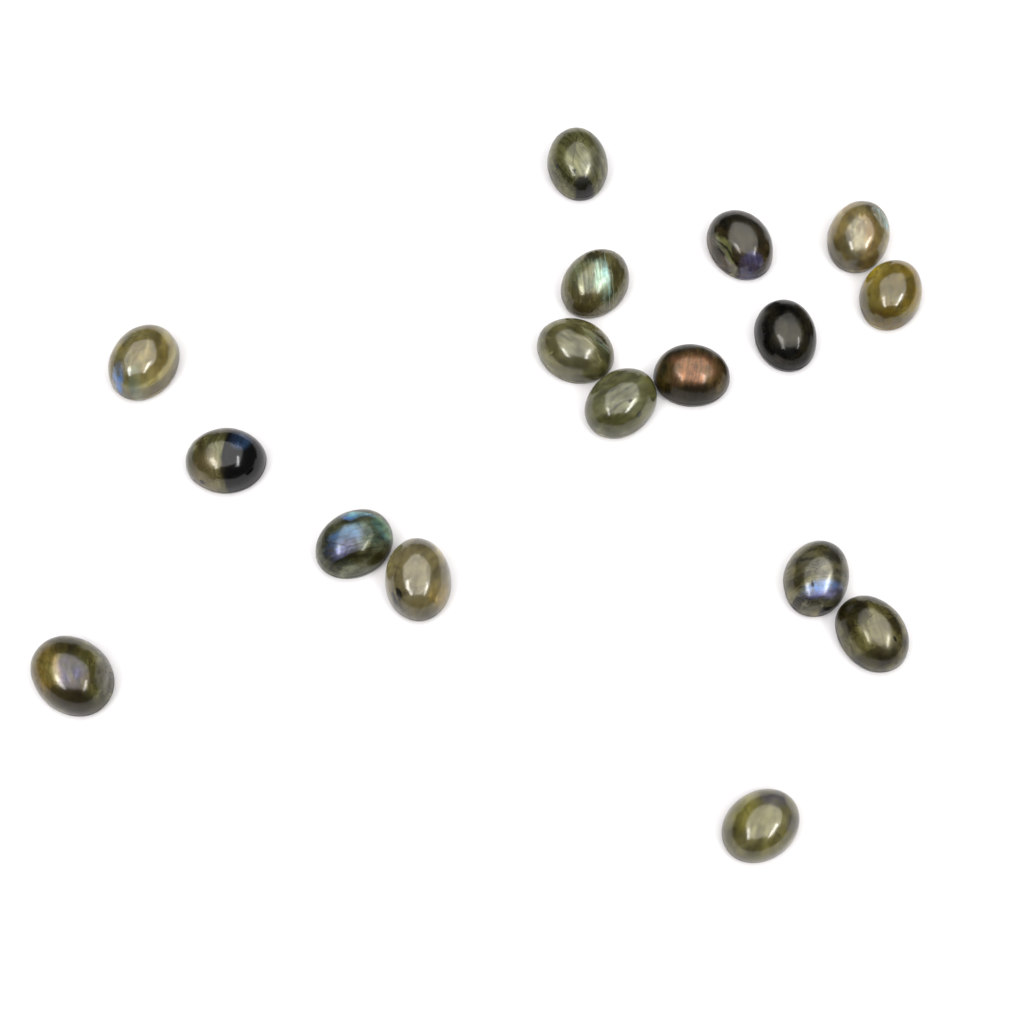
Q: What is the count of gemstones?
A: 17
